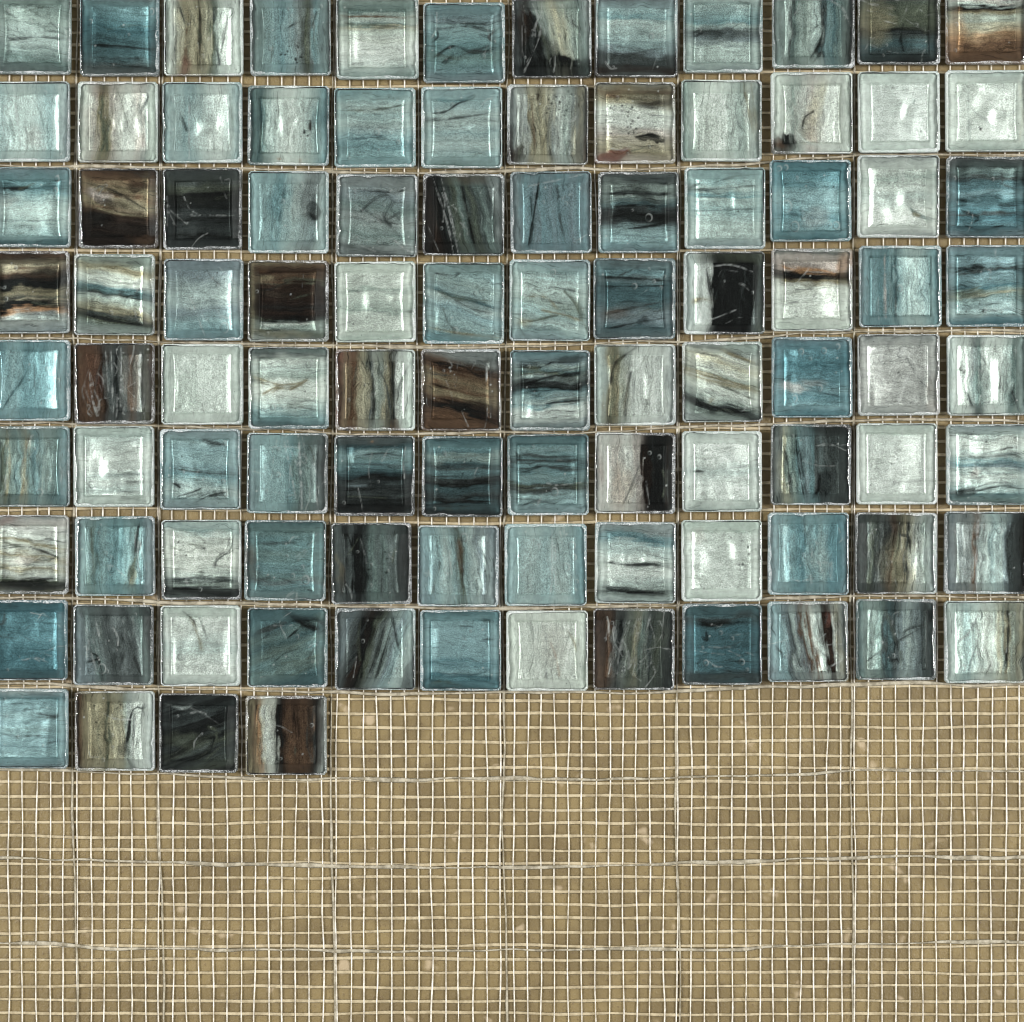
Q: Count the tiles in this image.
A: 100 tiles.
